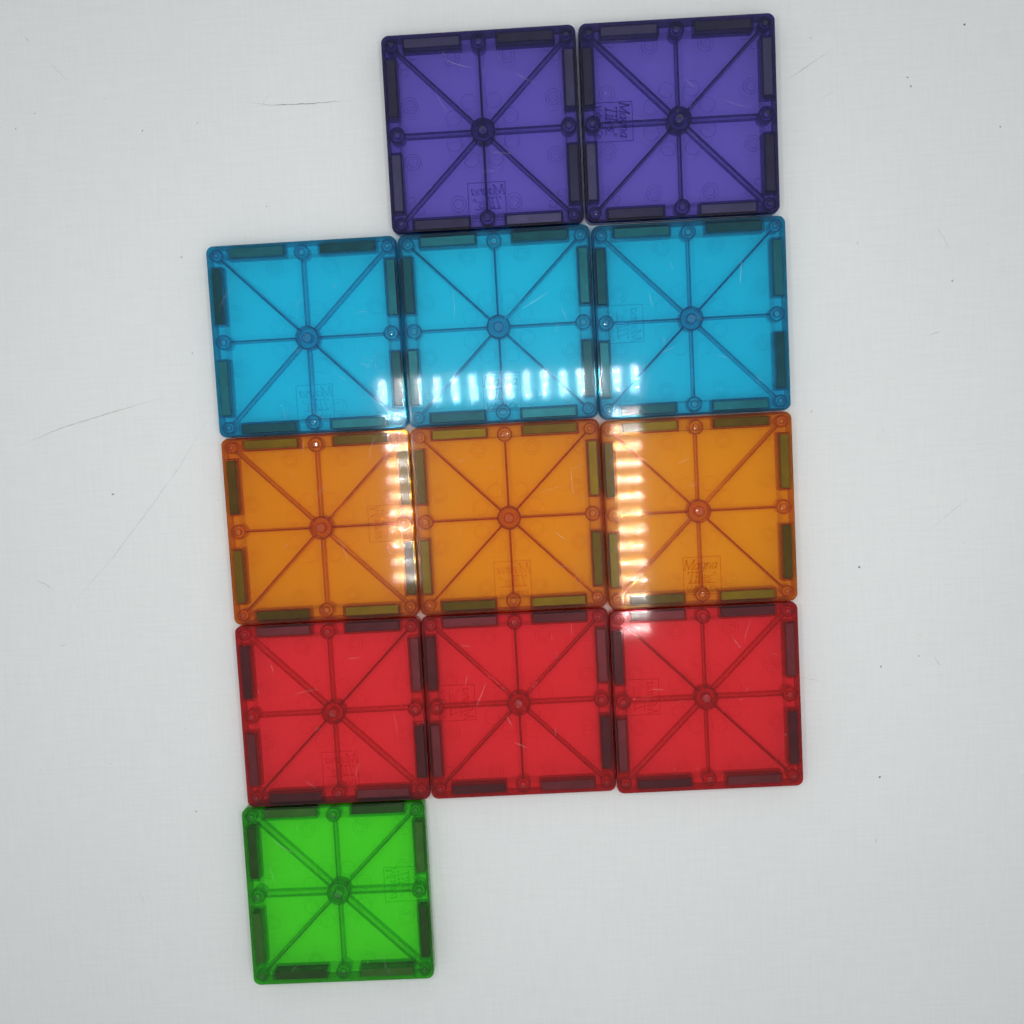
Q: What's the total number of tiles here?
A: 12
